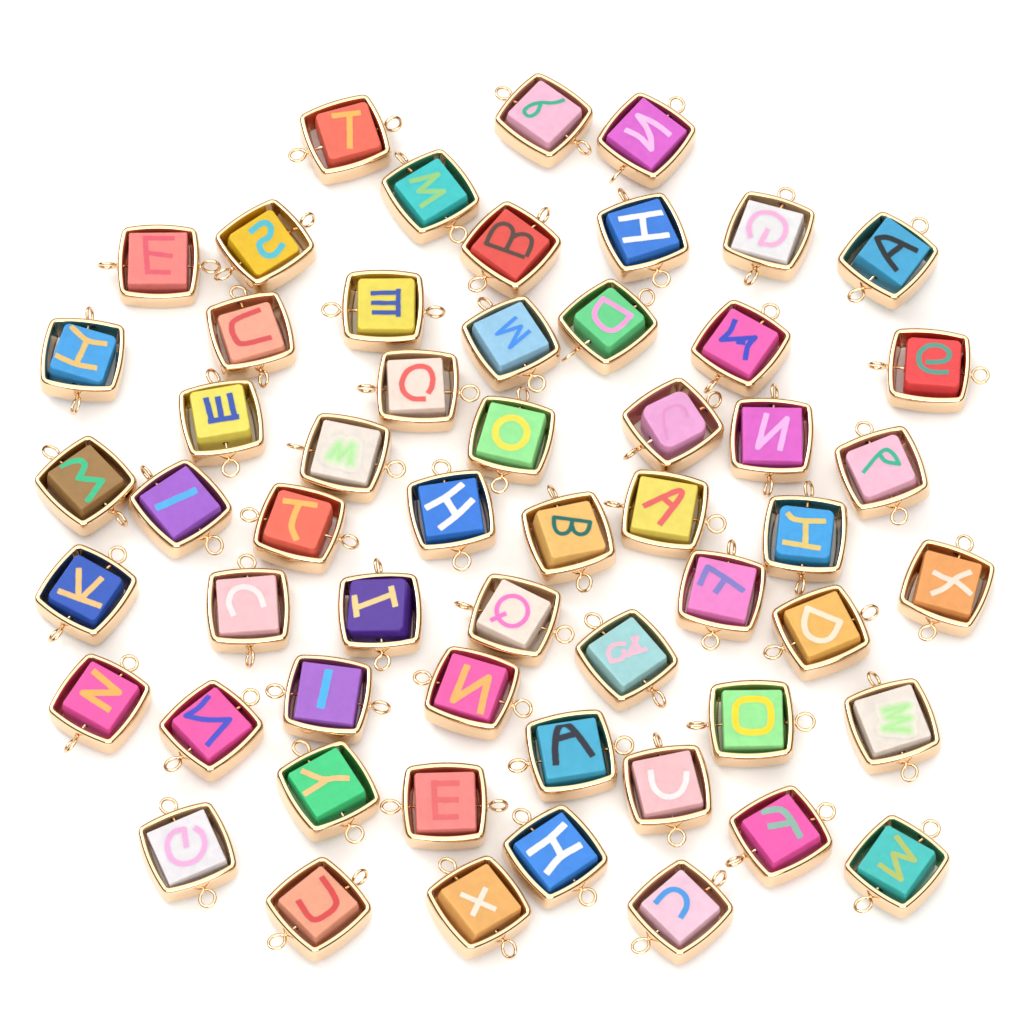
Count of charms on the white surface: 56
